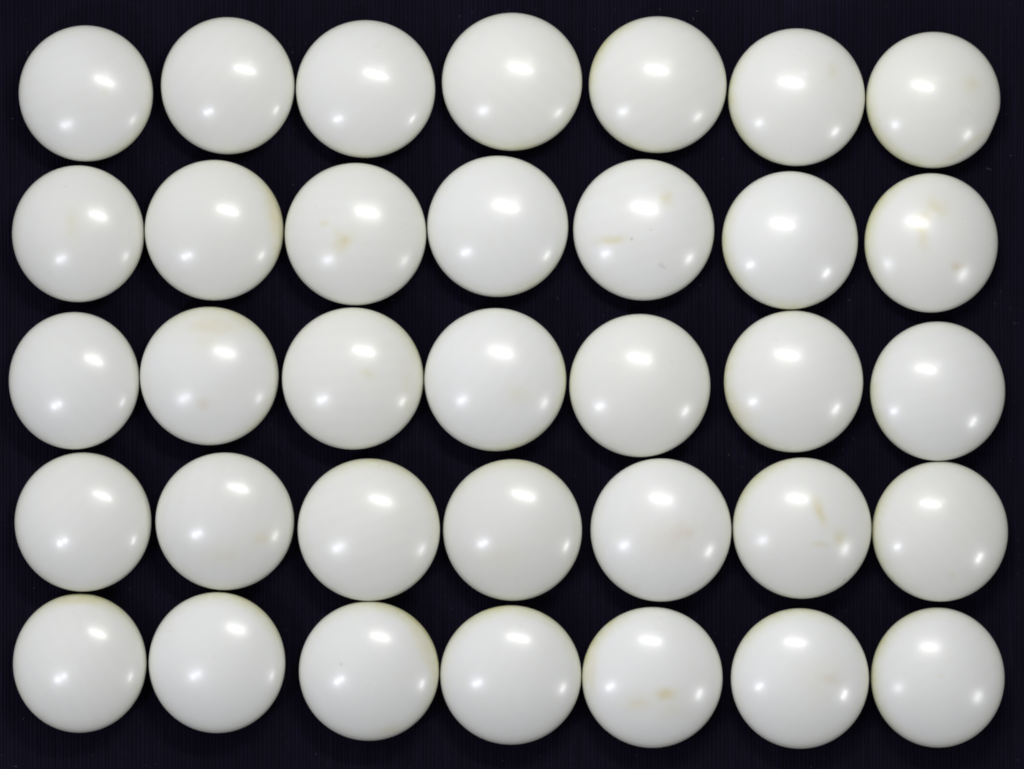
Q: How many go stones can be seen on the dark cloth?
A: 35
